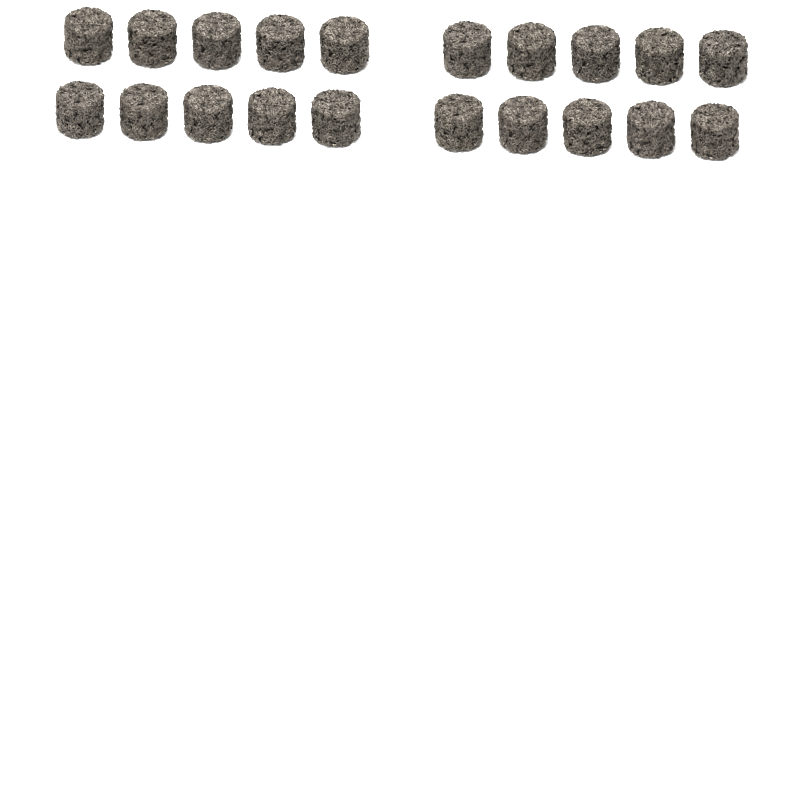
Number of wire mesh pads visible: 20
